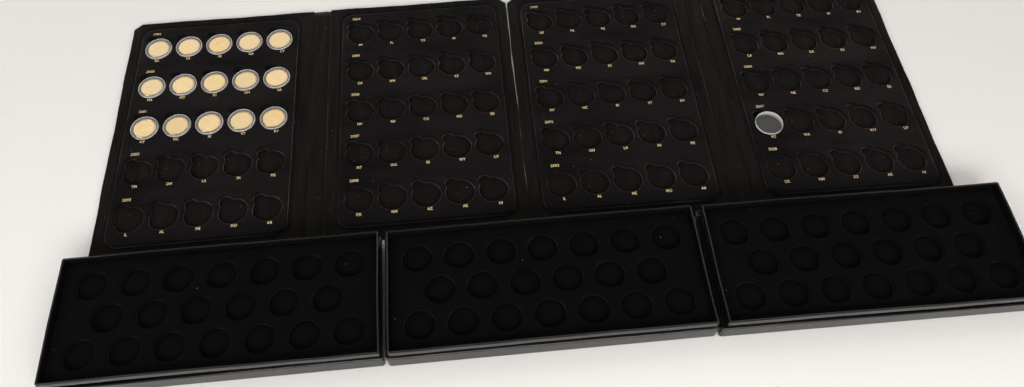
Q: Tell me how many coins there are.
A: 15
